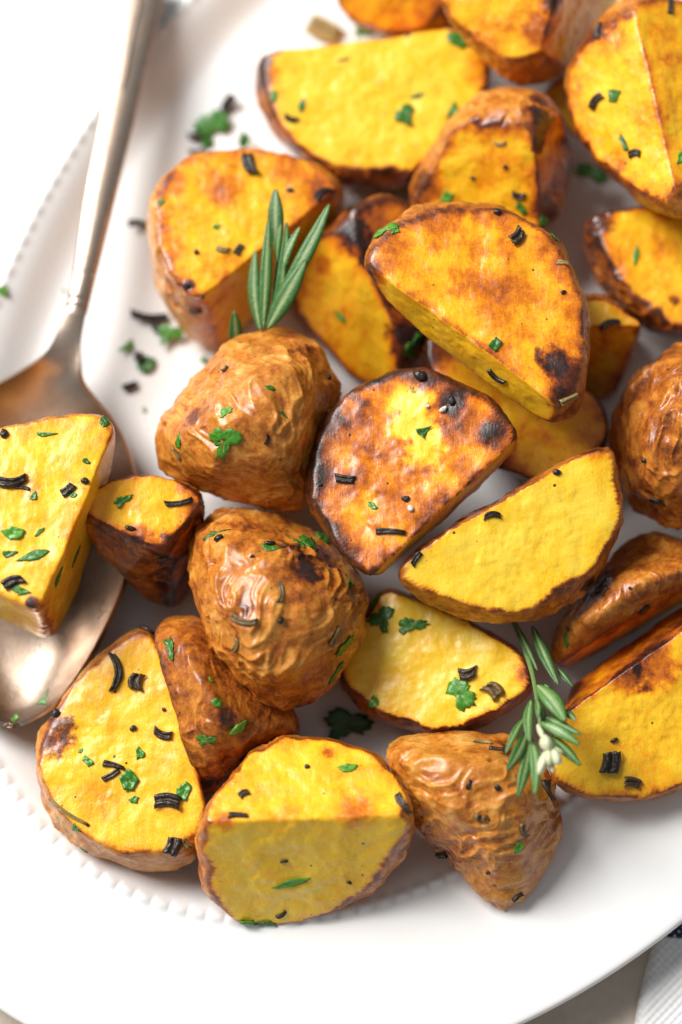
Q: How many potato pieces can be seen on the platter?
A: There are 26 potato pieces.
